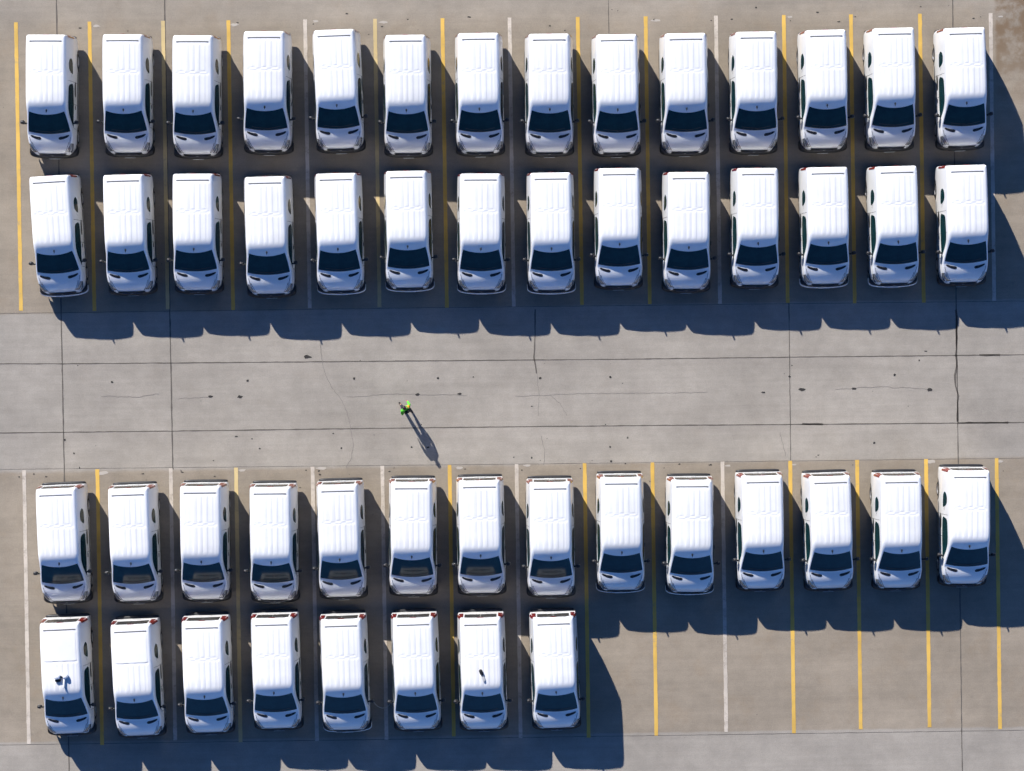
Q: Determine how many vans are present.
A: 50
